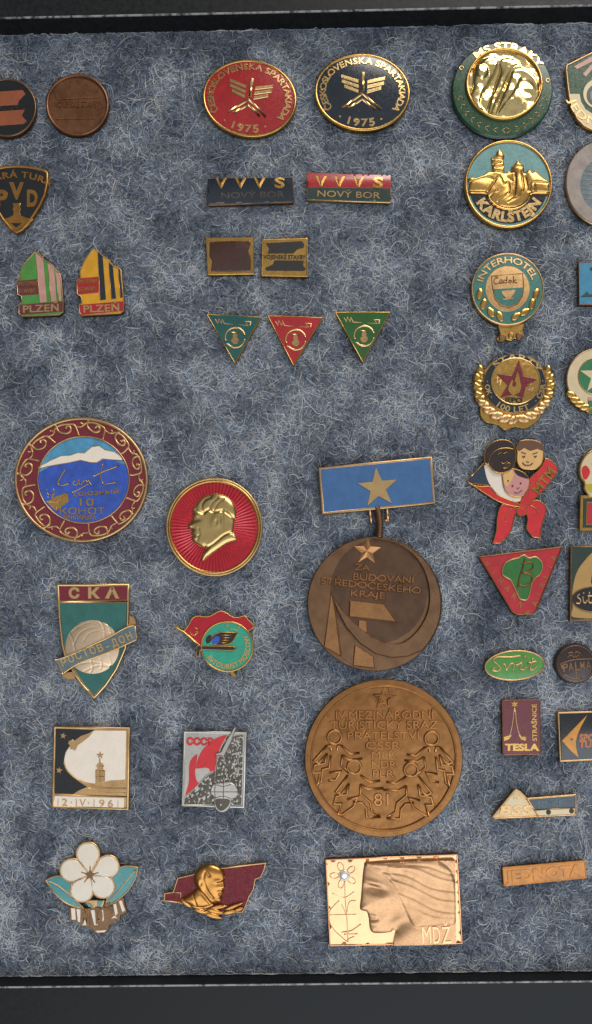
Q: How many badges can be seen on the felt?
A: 43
